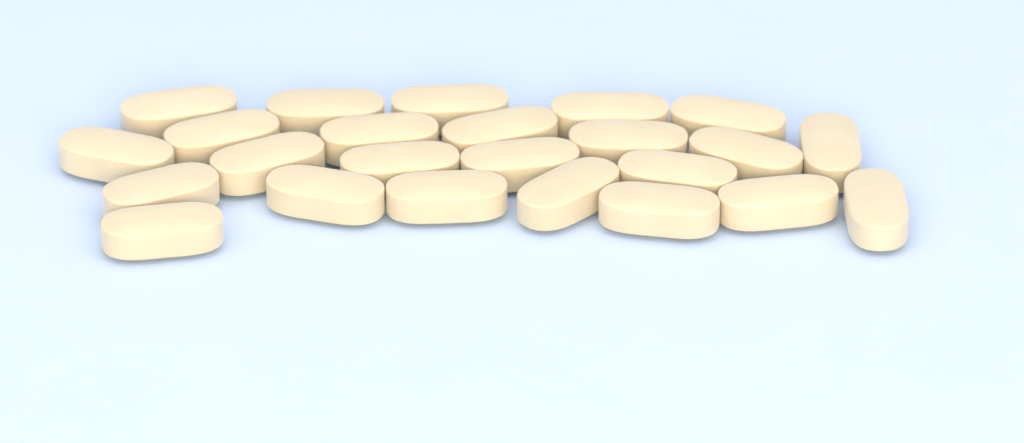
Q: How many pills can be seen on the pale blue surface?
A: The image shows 24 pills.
